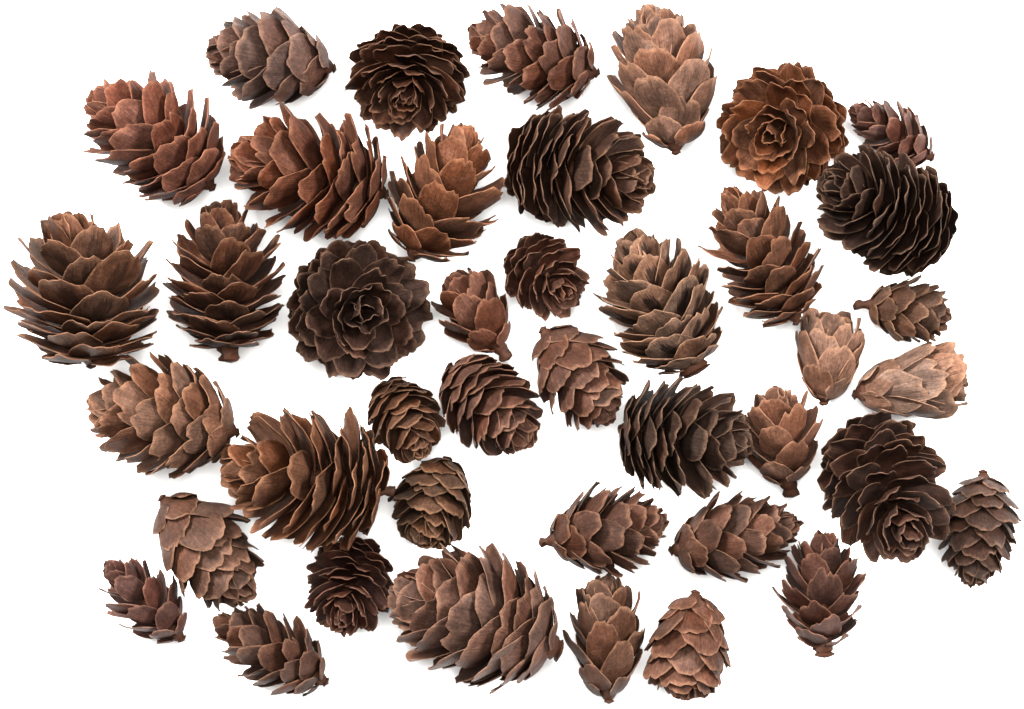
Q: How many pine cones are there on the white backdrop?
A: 41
